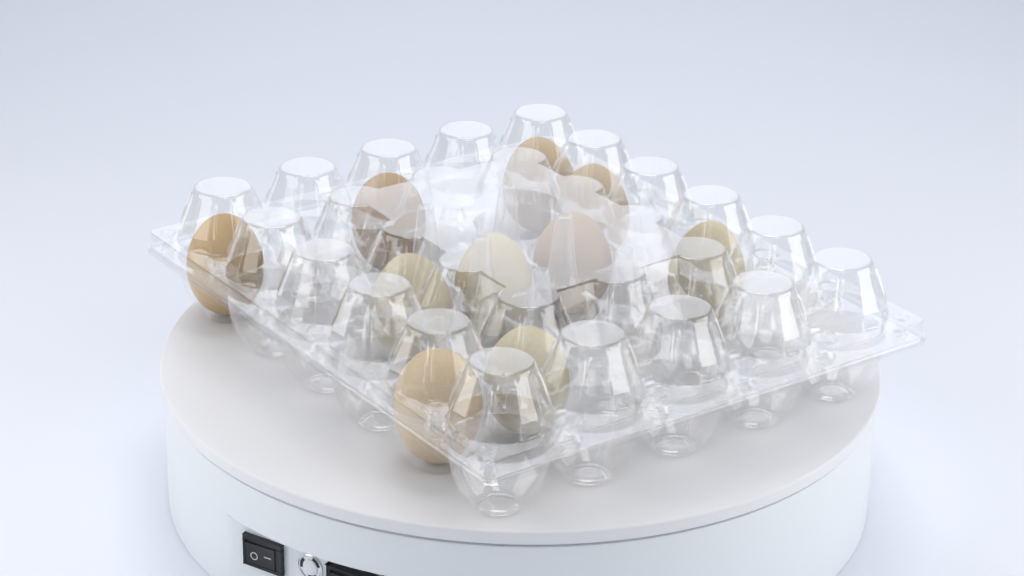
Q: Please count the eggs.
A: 10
